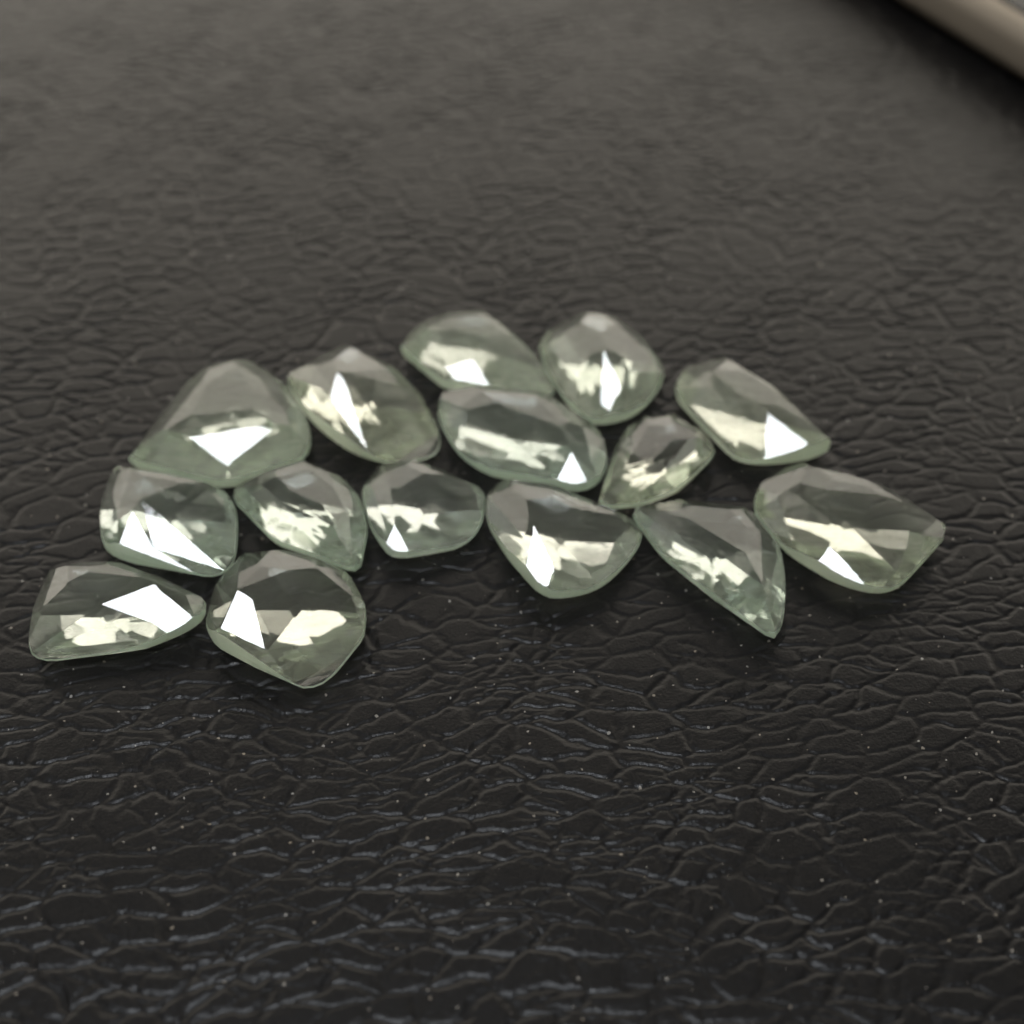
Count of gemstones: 15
